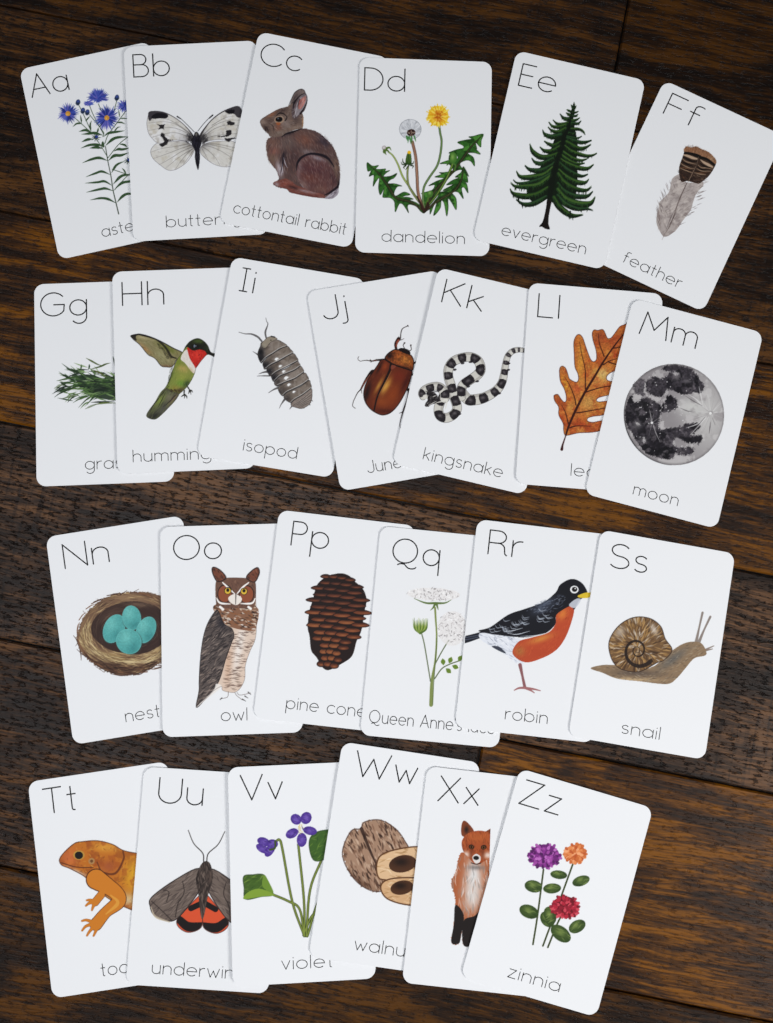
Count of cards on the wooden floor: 25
